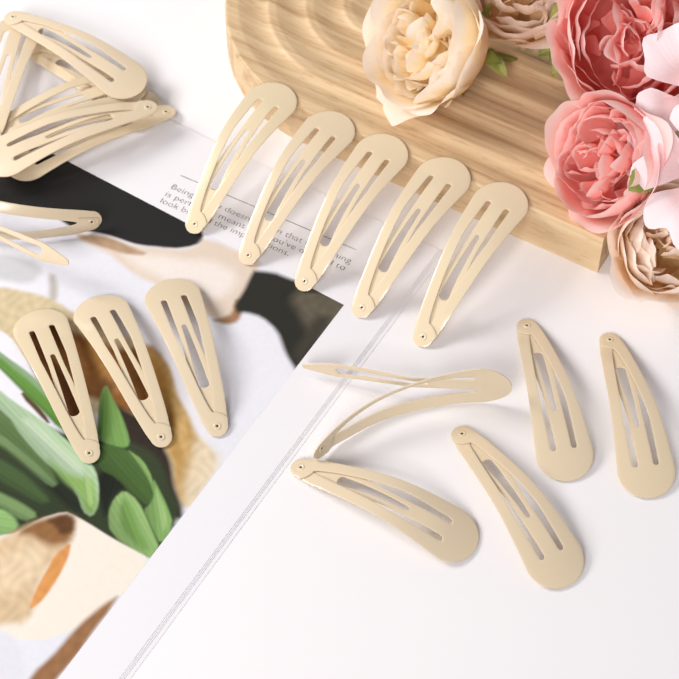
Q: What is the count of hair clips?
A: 20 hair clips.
